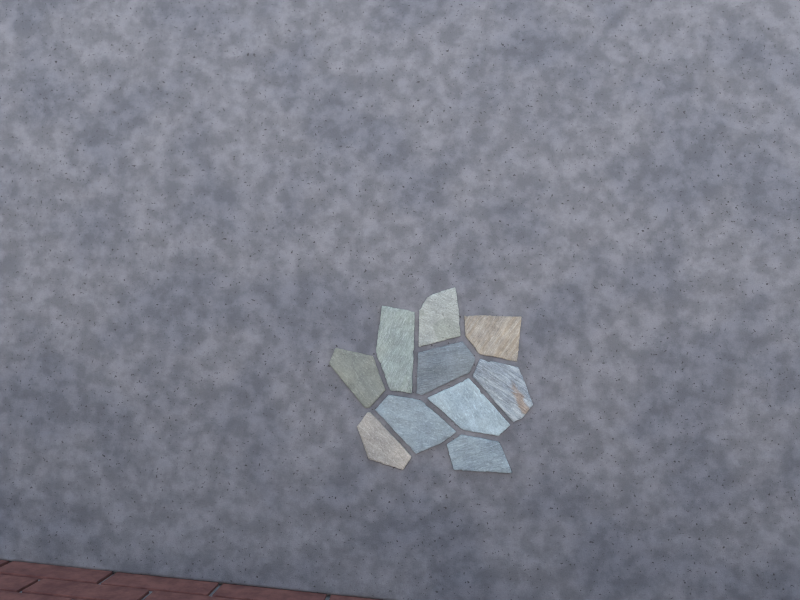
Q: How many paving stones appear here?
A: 10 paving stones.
